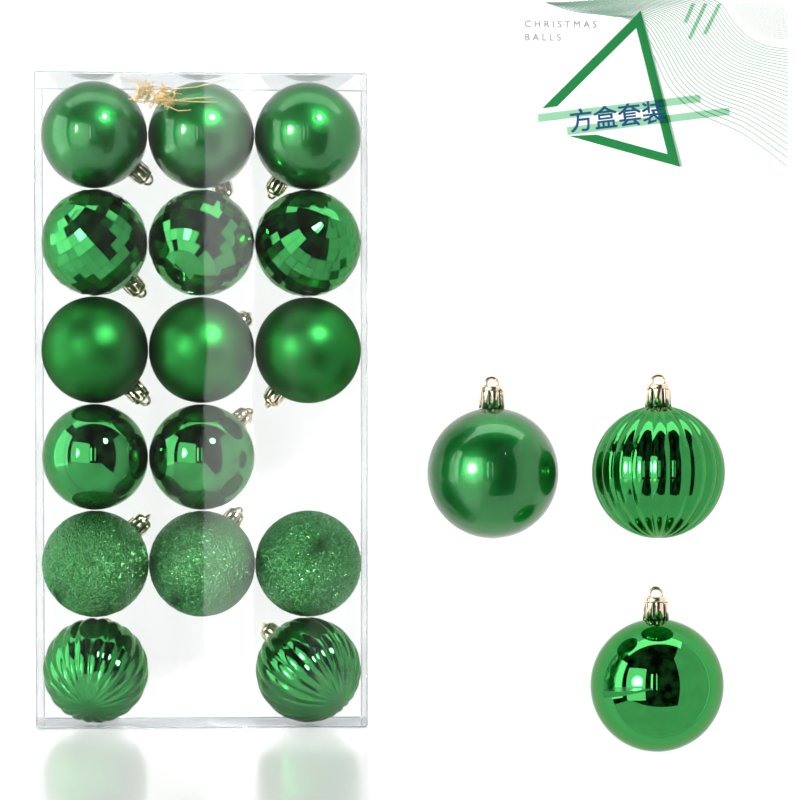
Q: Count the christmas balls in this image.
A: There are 19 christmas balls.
